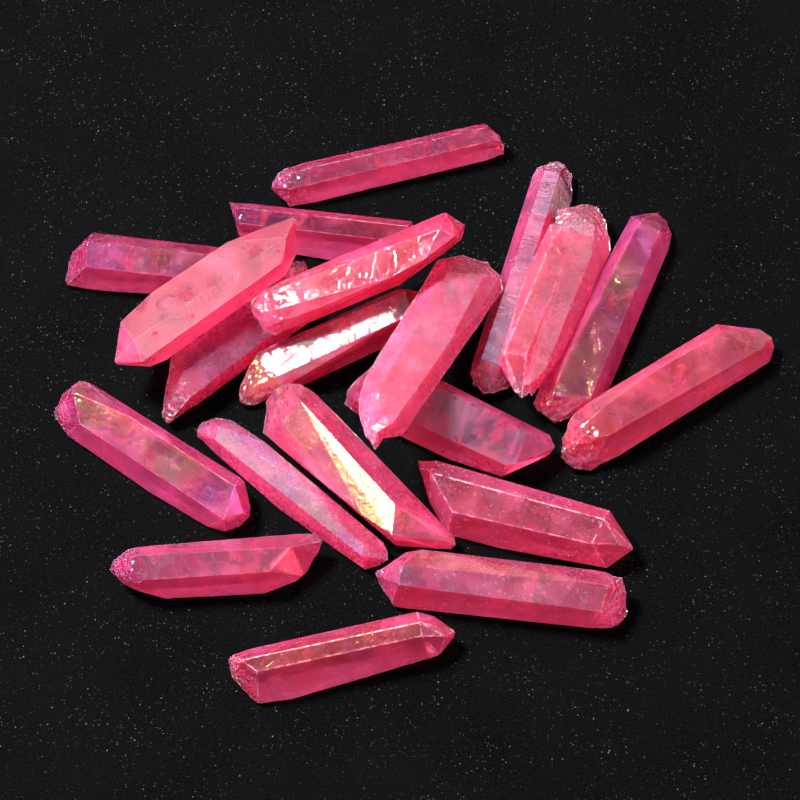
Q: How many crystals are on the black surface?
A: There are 20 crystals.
